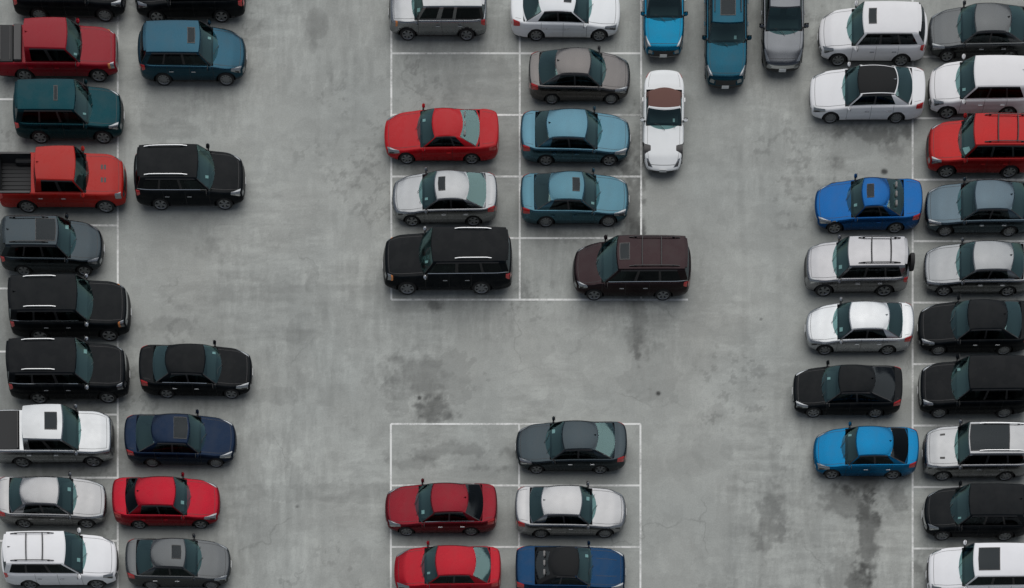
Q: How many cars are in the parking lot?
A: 49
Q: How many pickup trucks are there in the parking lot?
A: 3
